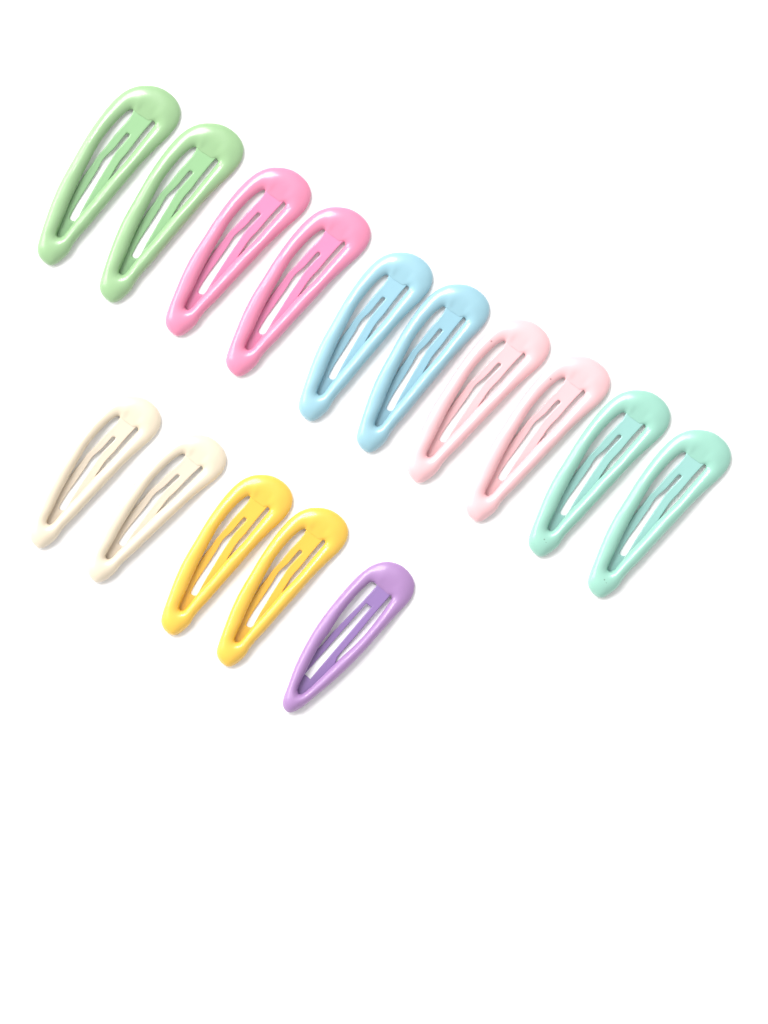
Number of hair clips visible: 15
